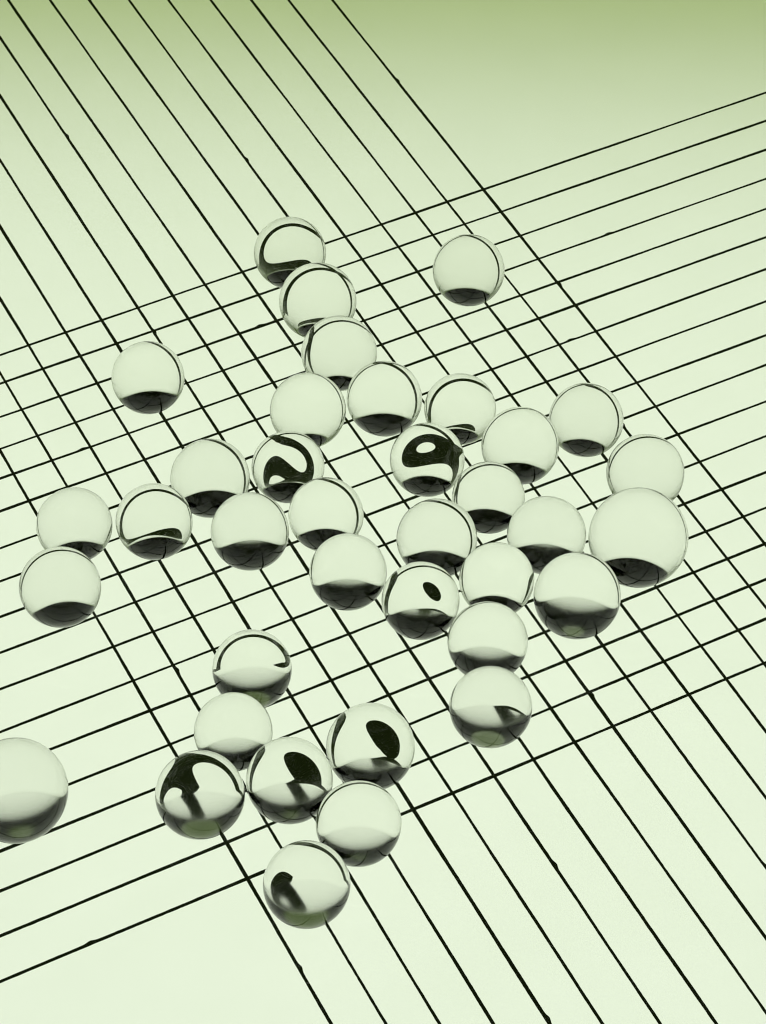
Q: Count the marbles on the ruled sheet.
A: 37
